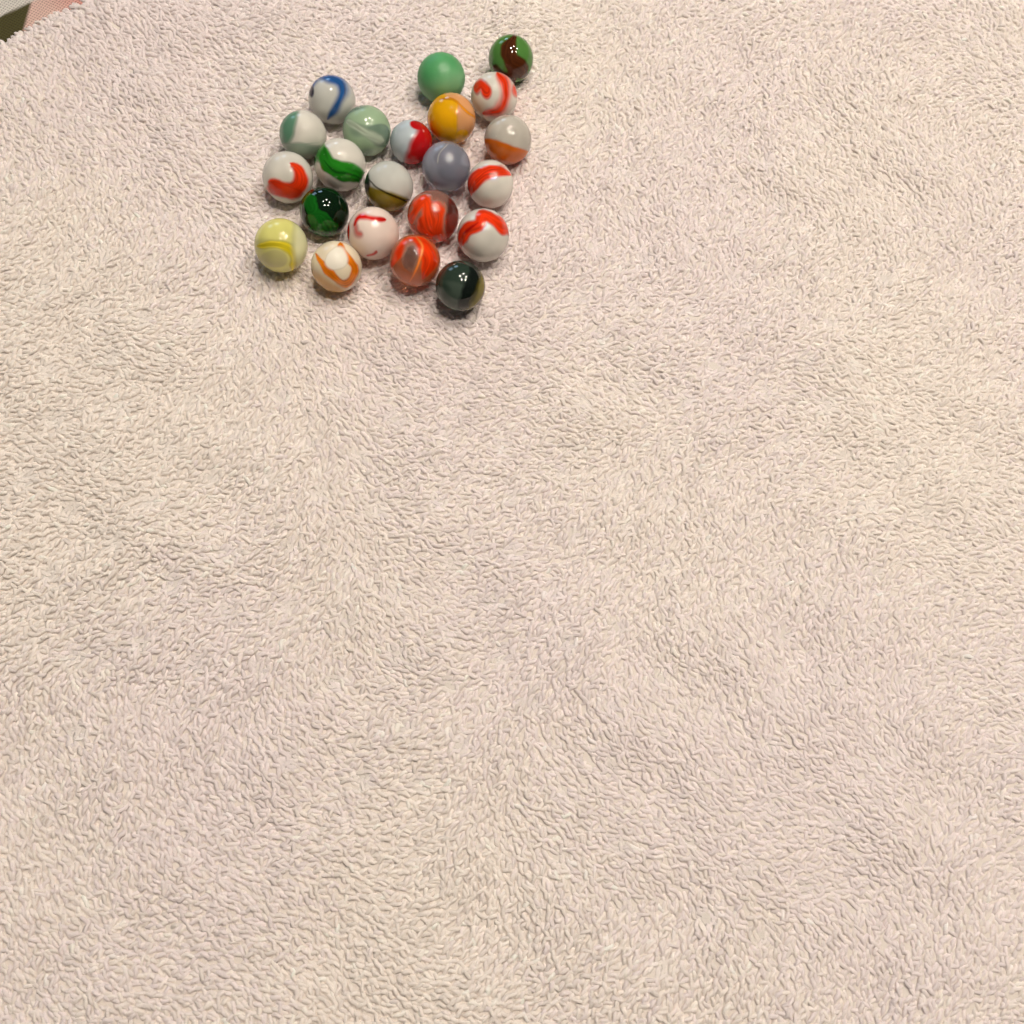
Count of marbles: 22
